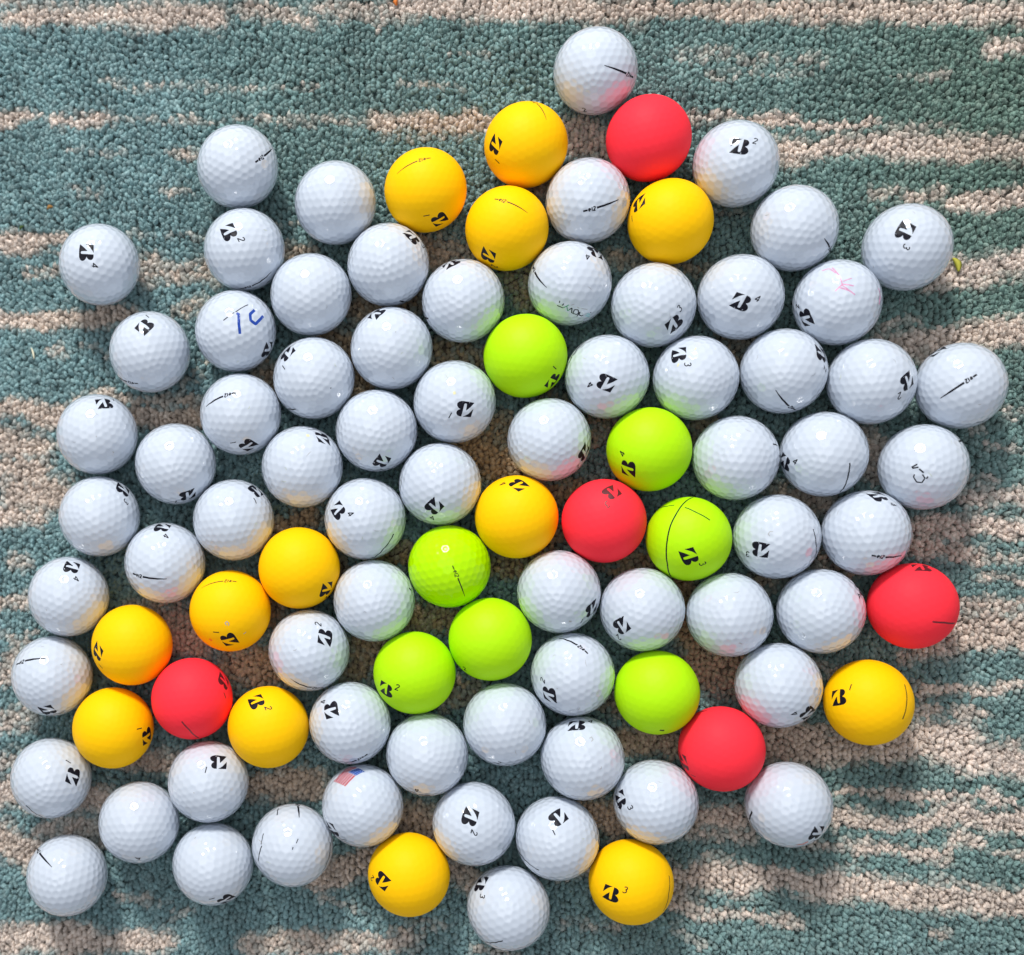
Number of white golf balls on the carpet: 68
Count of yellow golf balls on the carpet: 13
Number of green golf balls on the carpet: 7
